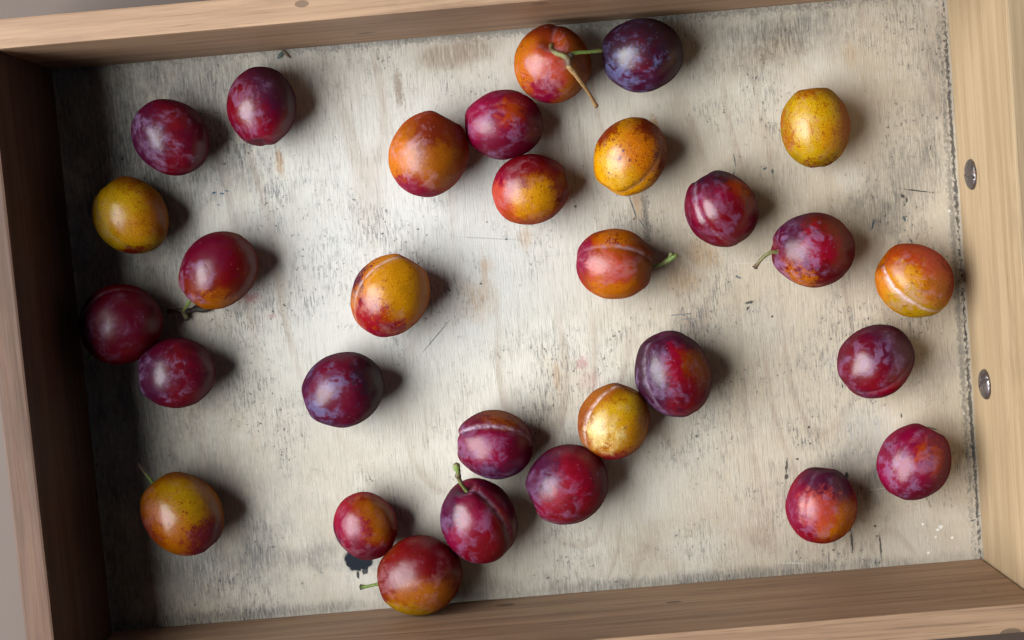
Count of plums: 30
